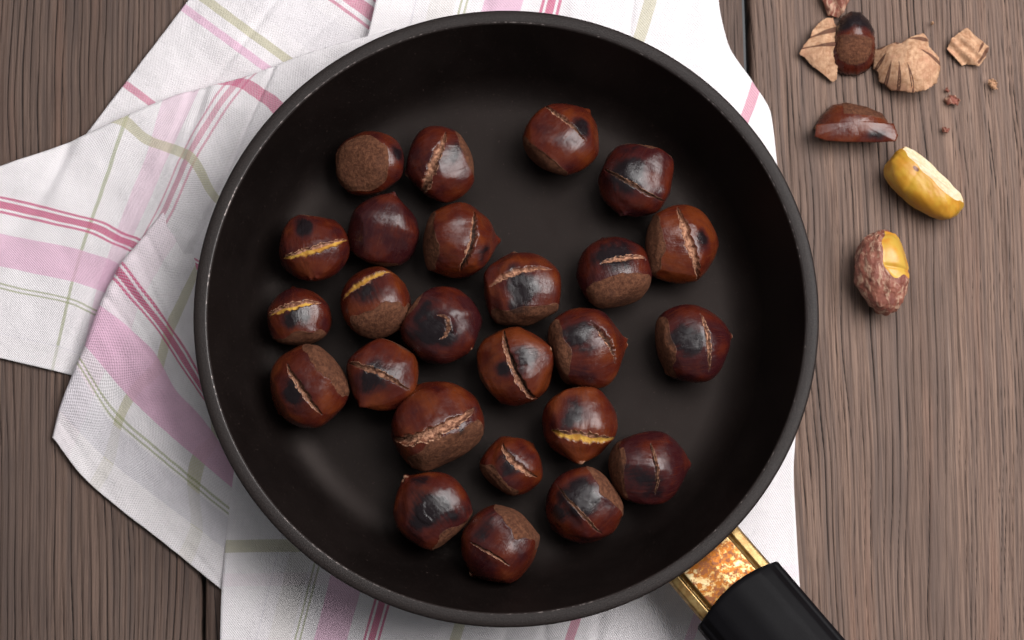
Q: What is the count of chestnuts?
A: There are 25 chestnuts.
